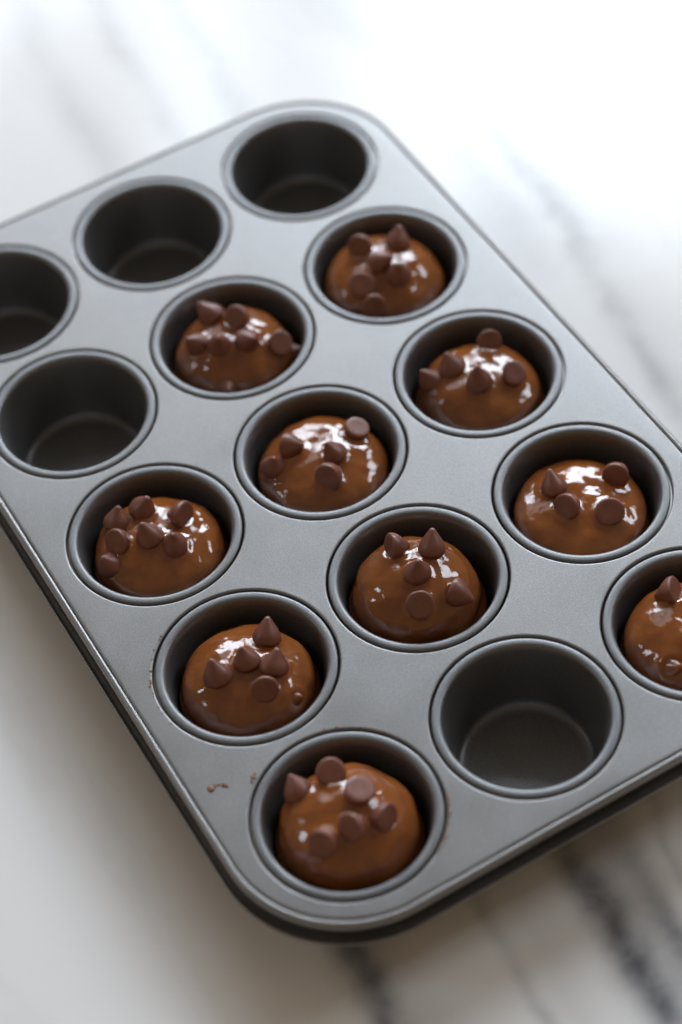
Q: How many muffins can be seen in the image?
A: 10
